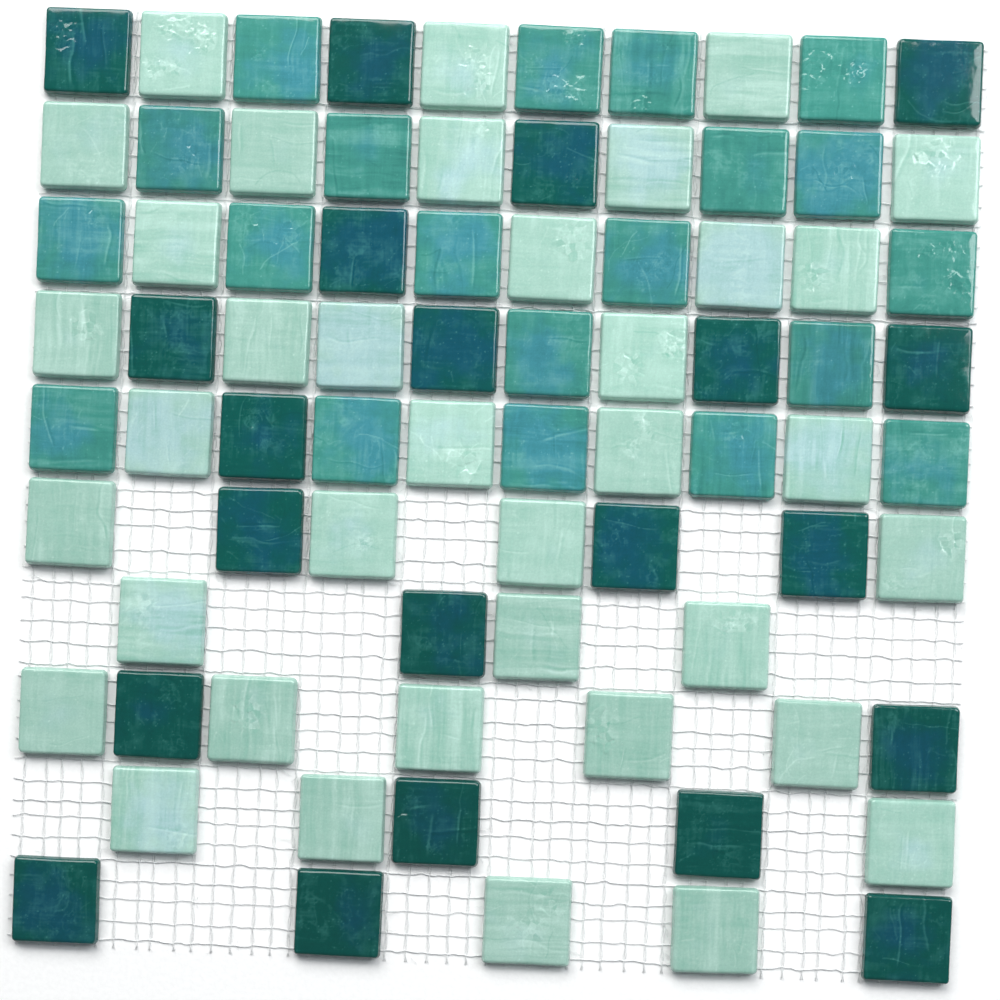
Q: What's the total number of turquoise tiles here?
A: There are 20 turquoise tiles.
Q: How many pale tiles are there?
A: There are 37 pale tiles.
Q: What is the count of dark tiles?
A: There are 21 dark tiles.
